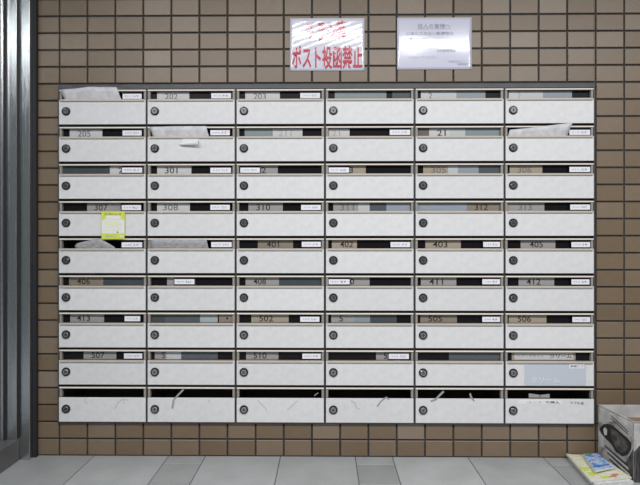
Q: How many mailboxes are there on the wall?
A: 54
